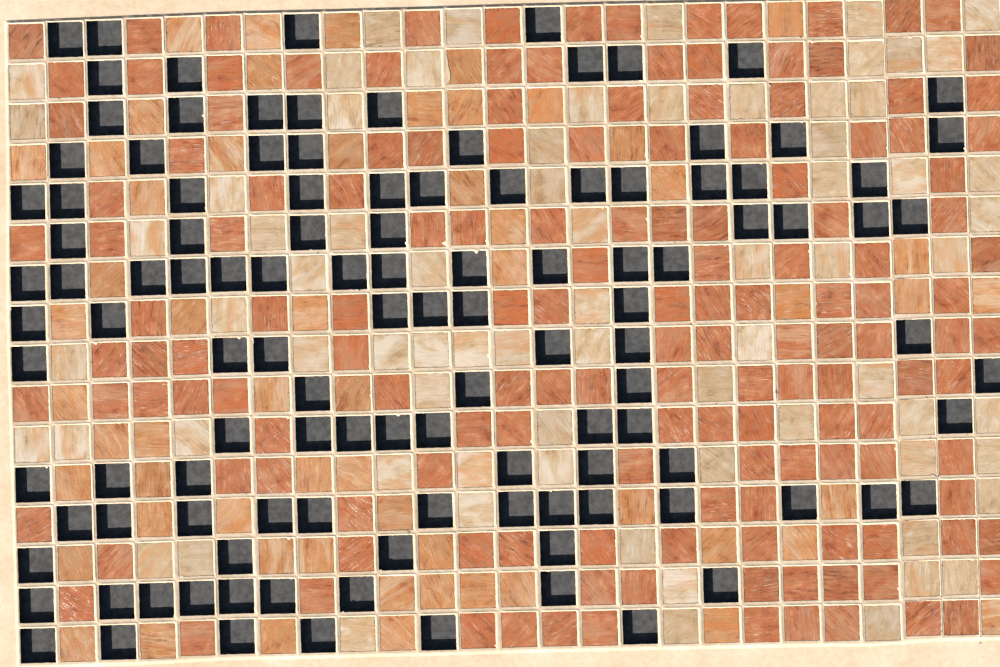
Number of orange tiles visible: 58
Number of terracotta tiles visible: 152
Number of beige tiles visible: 73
